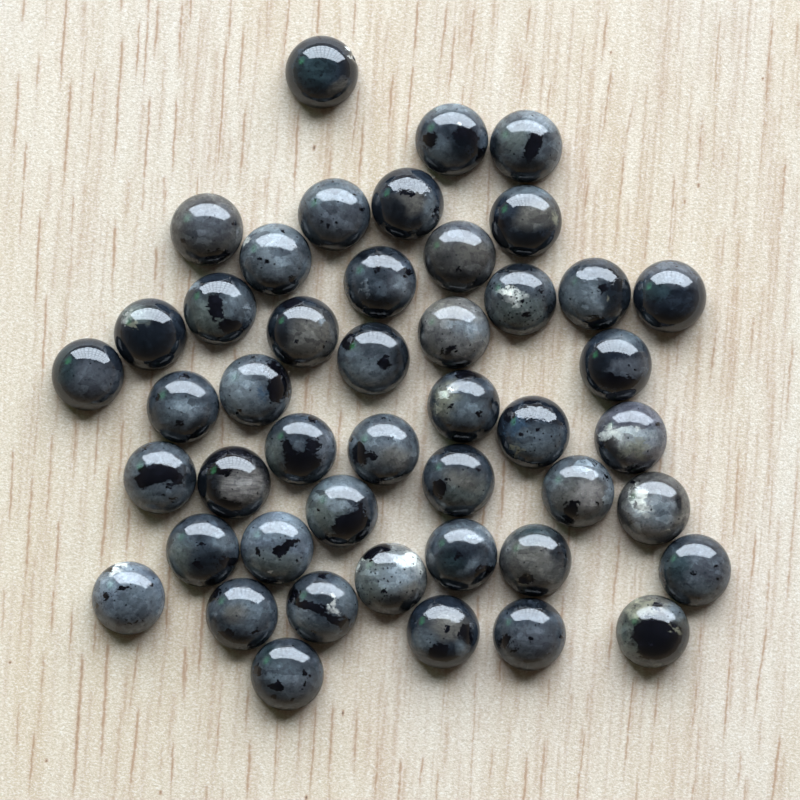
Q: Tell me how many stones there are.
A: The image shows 46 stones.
